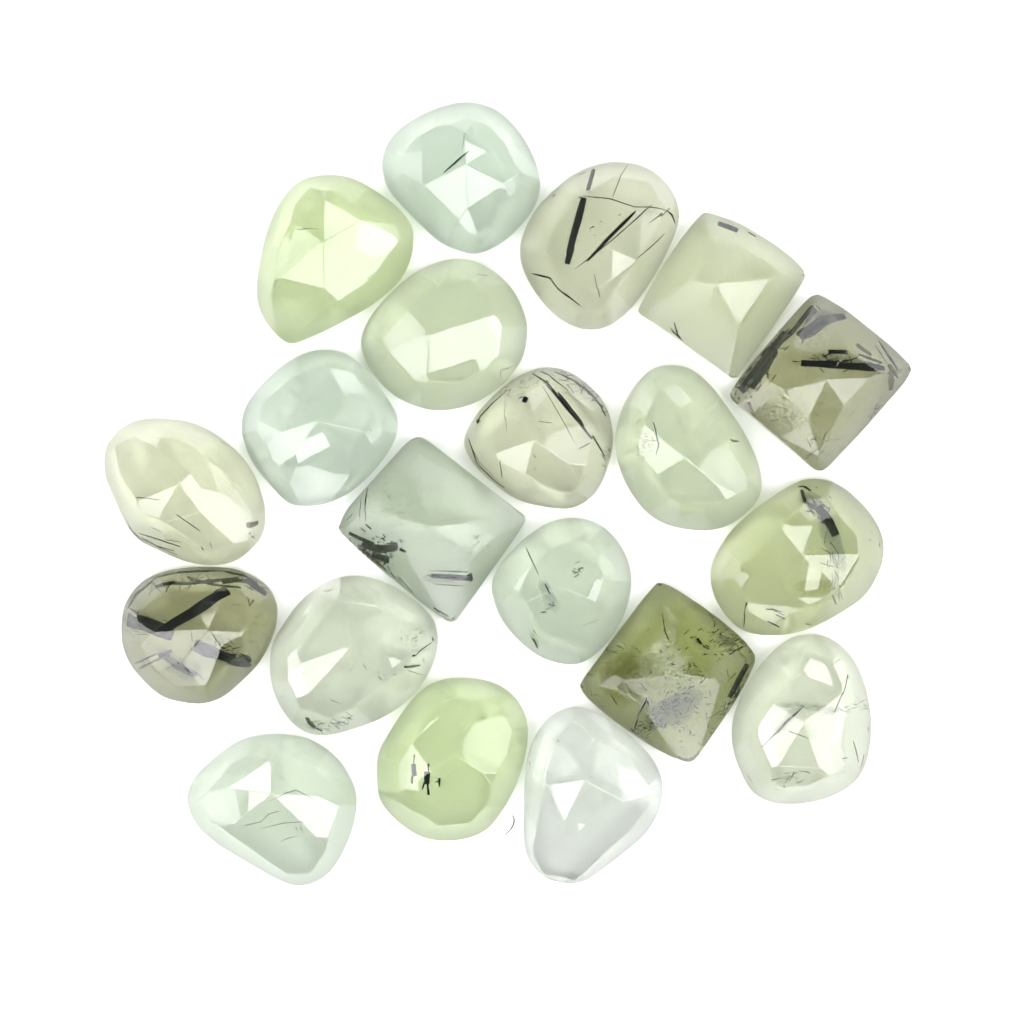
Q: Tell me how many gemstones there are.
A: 20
